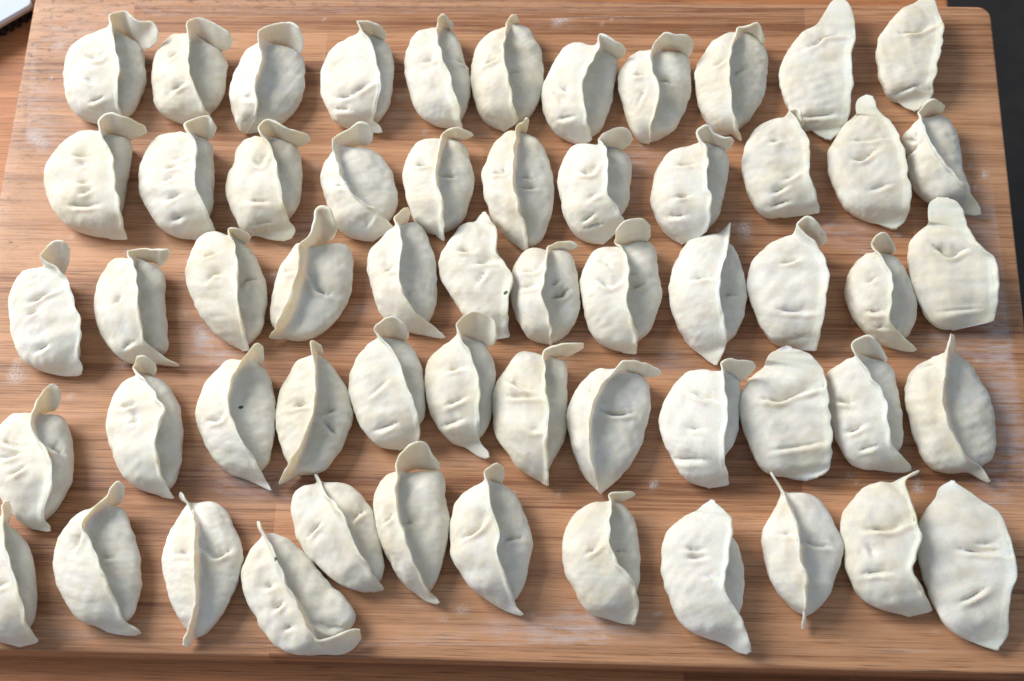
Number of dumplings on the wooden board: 58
